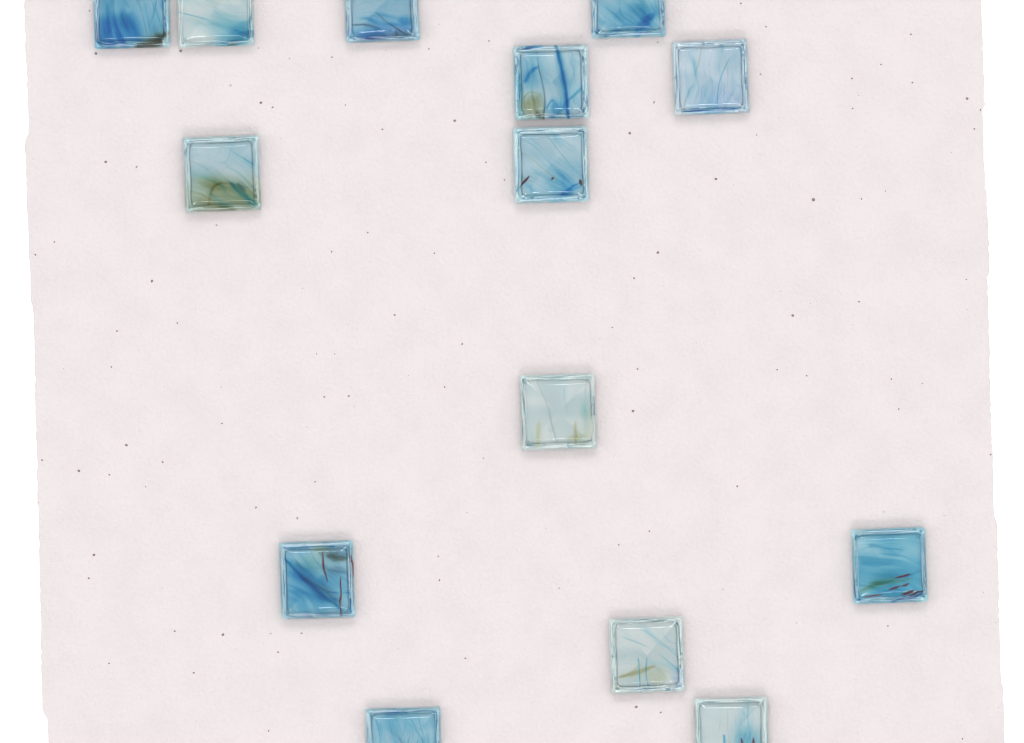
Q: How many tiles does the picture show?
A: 14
